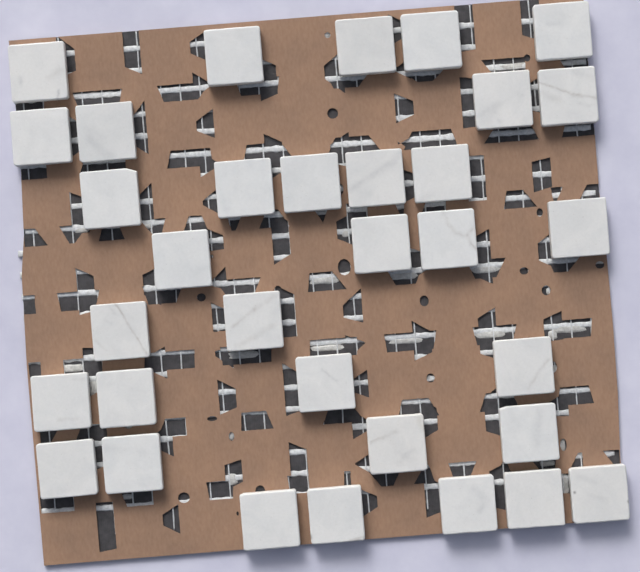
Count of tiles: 33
